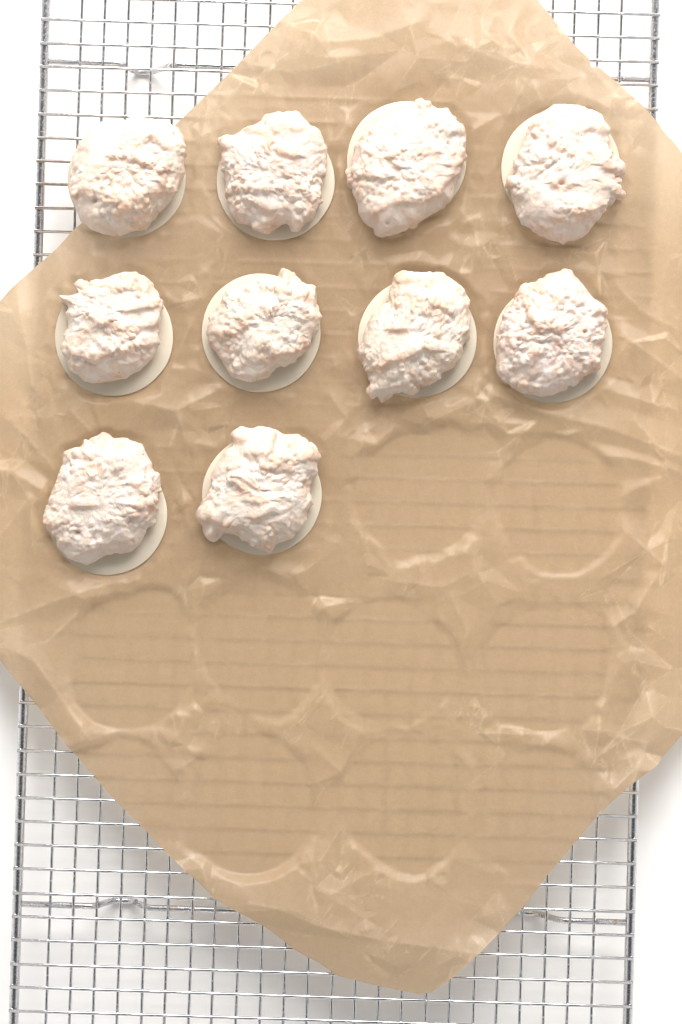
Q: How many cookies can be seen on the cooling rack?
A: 10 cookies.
